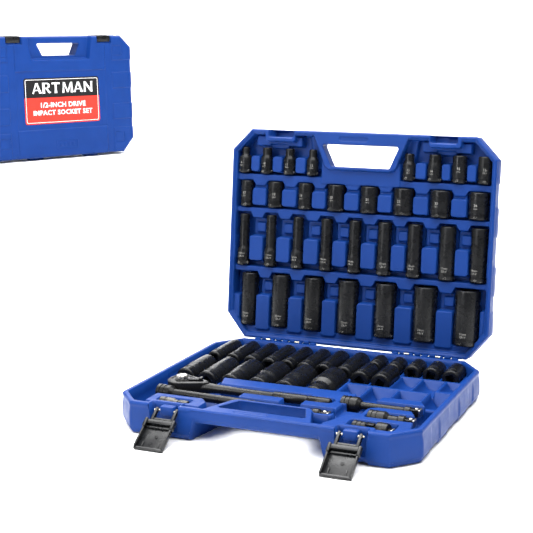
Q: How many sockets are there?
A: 53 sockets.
